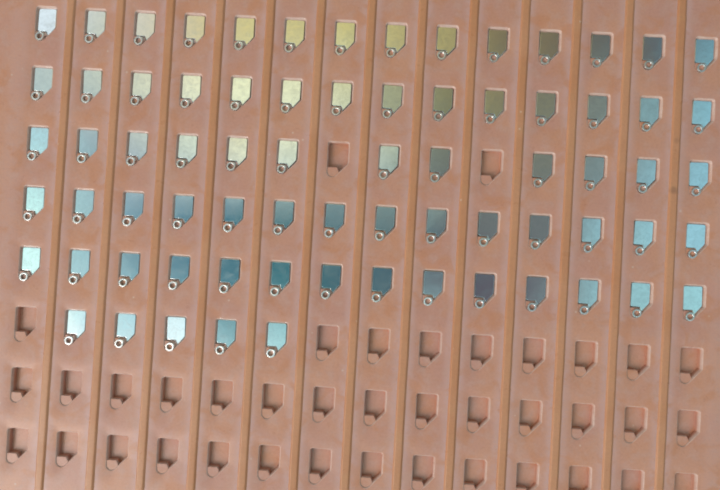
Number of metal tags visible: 73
